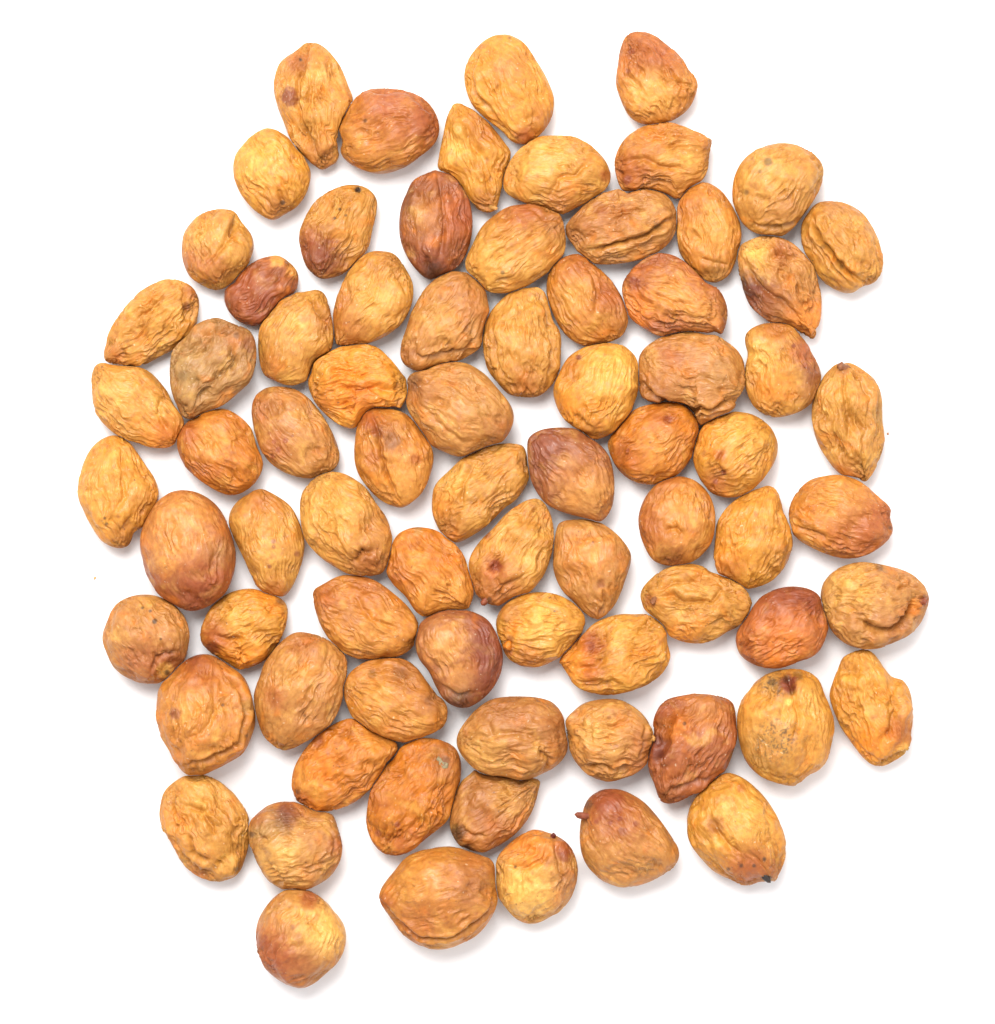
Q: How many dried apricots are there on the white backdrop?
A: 77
